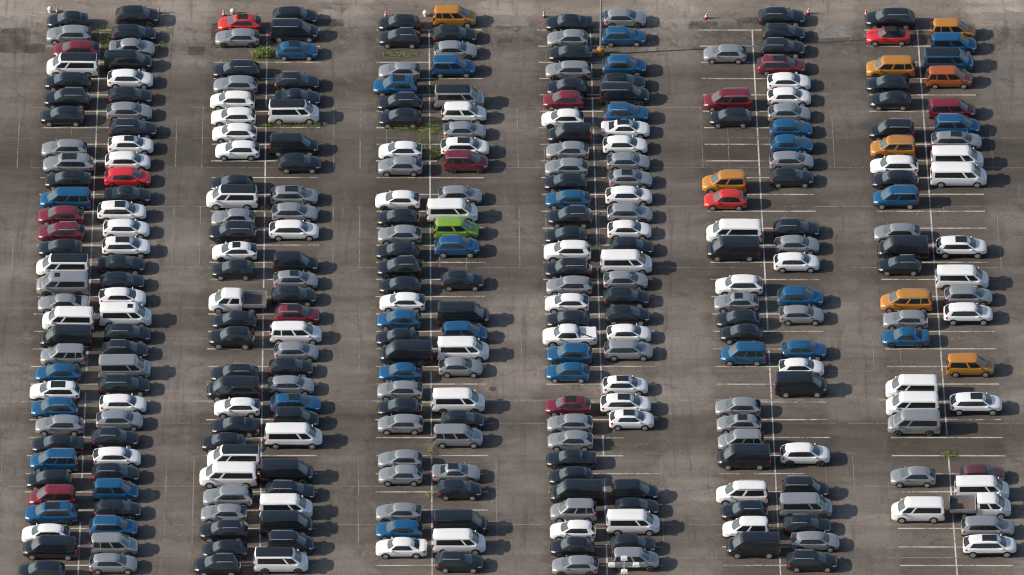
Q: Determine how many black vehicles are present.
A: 114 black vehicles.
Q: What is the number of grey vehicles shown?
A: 72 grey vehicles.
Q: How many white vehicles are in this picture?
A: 78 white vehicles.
